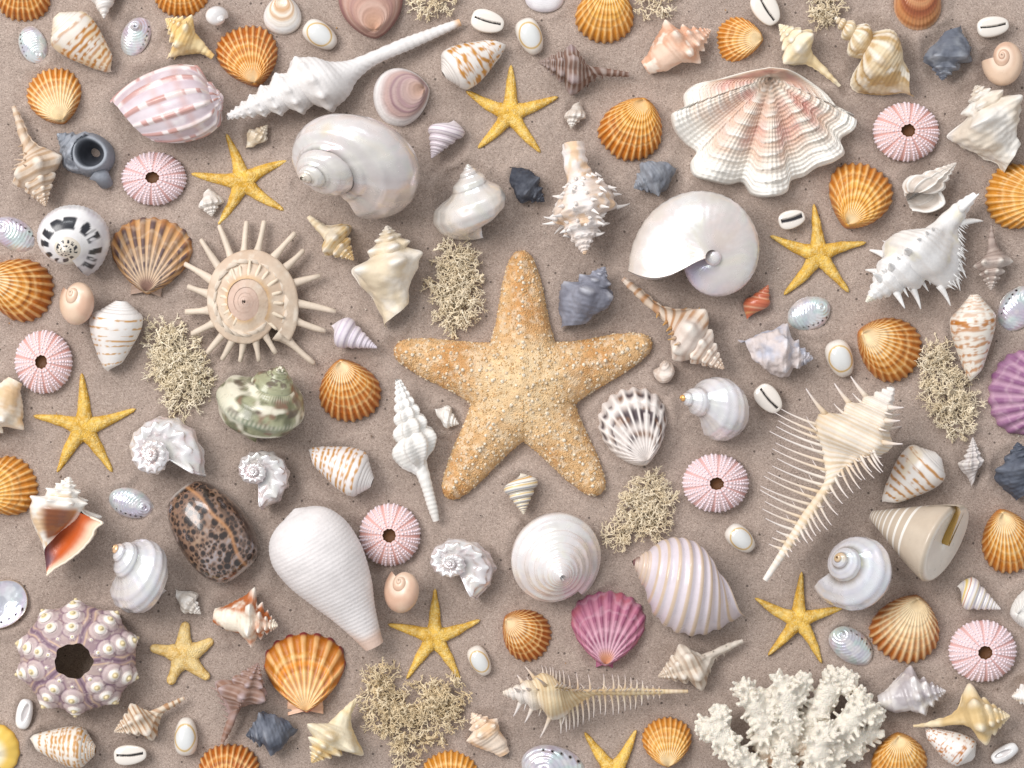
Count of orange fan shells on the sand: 21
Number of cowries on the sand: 13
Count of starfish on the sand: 9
